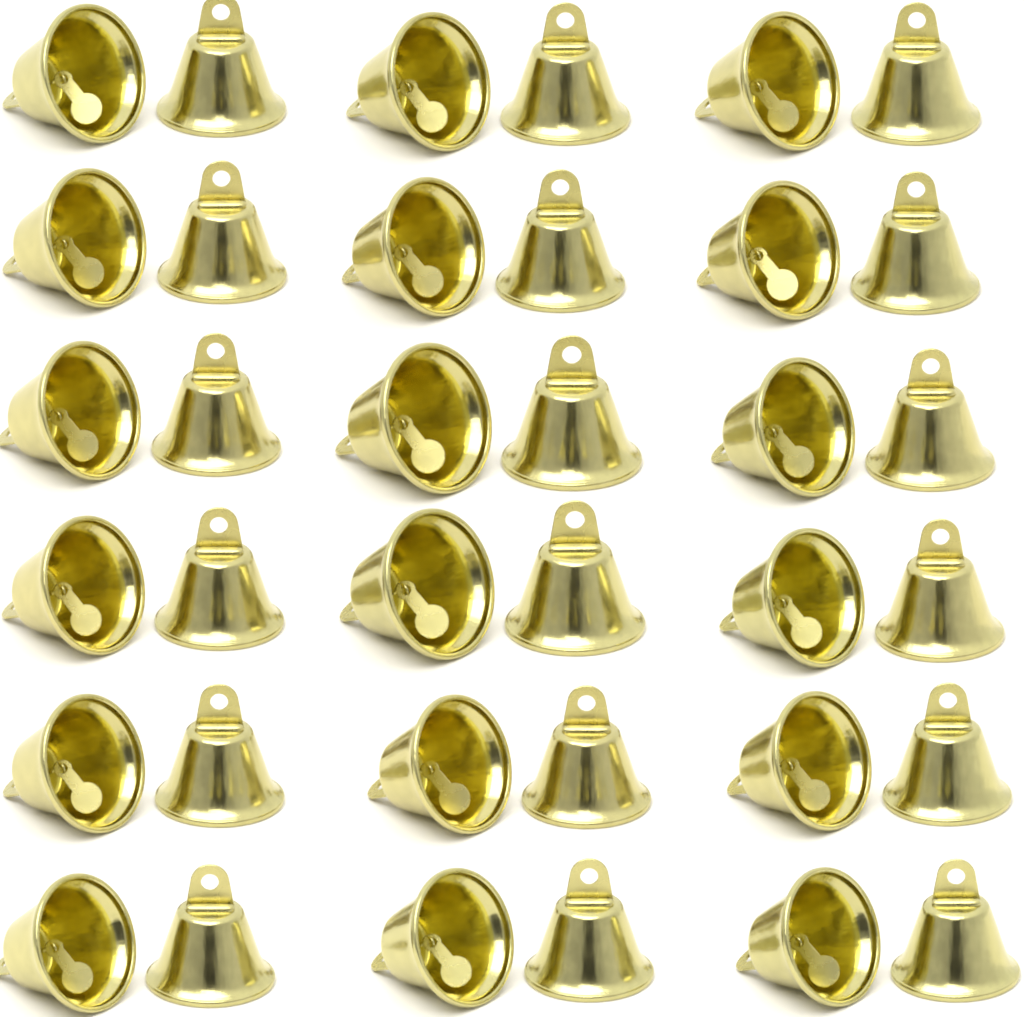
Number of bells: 36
